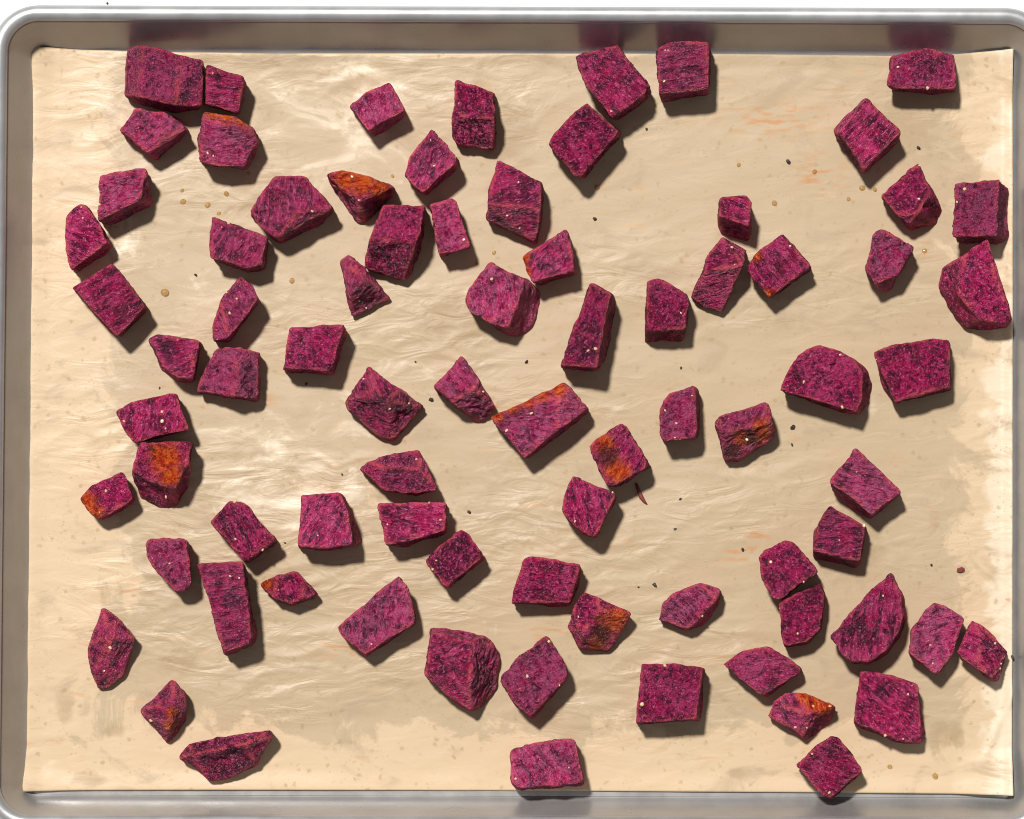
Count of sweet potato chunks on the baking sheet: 79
